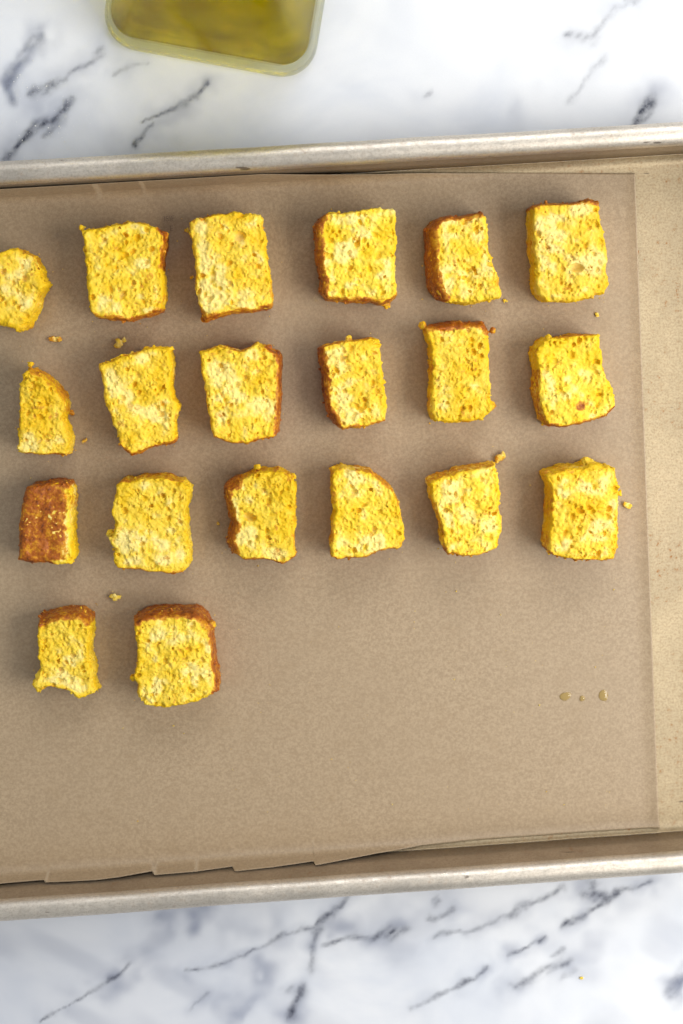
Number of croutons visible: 20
